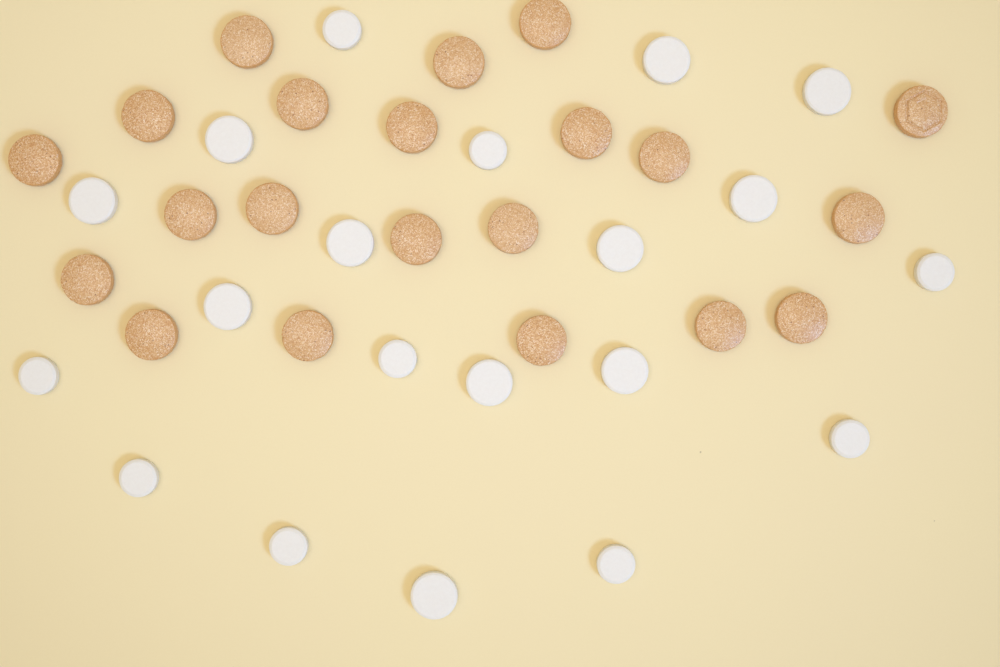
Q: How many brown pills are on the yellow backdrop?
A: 21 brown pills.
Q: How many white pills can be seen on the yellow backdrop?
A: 20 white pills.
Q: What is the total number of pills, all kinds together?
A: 41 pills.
